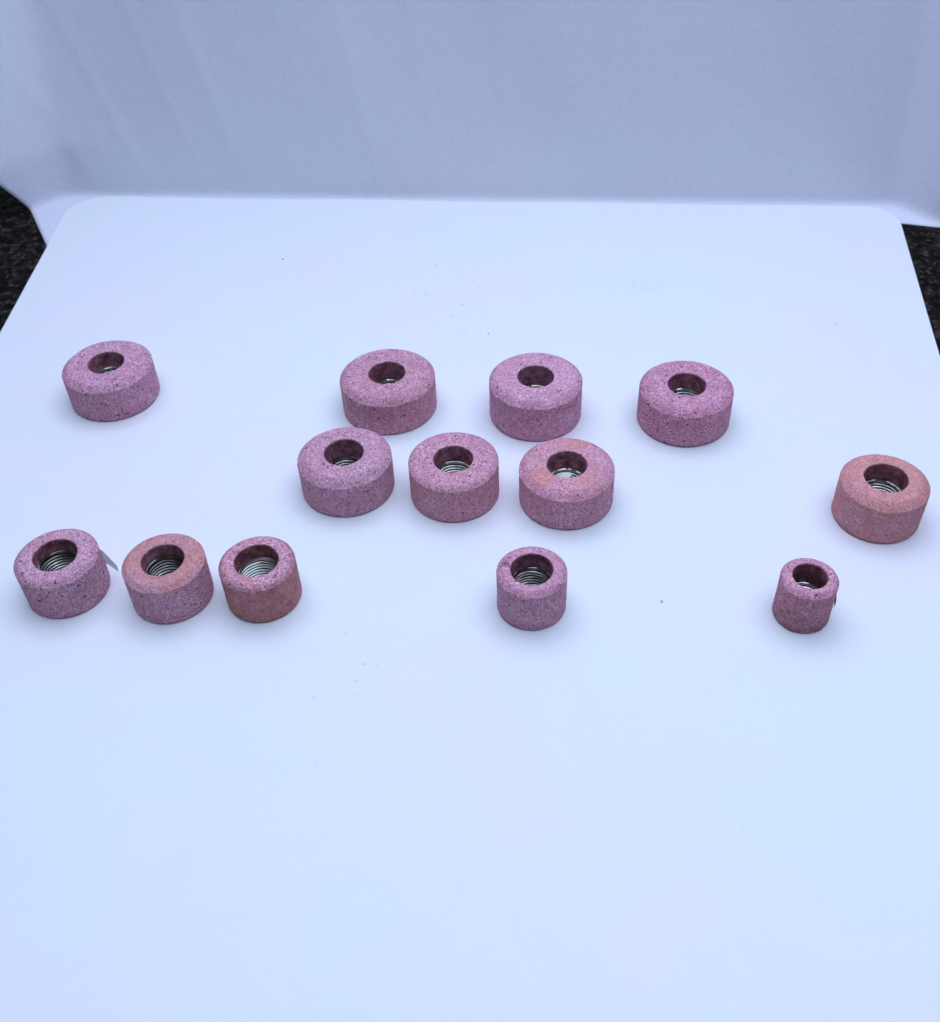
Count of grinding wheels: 13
